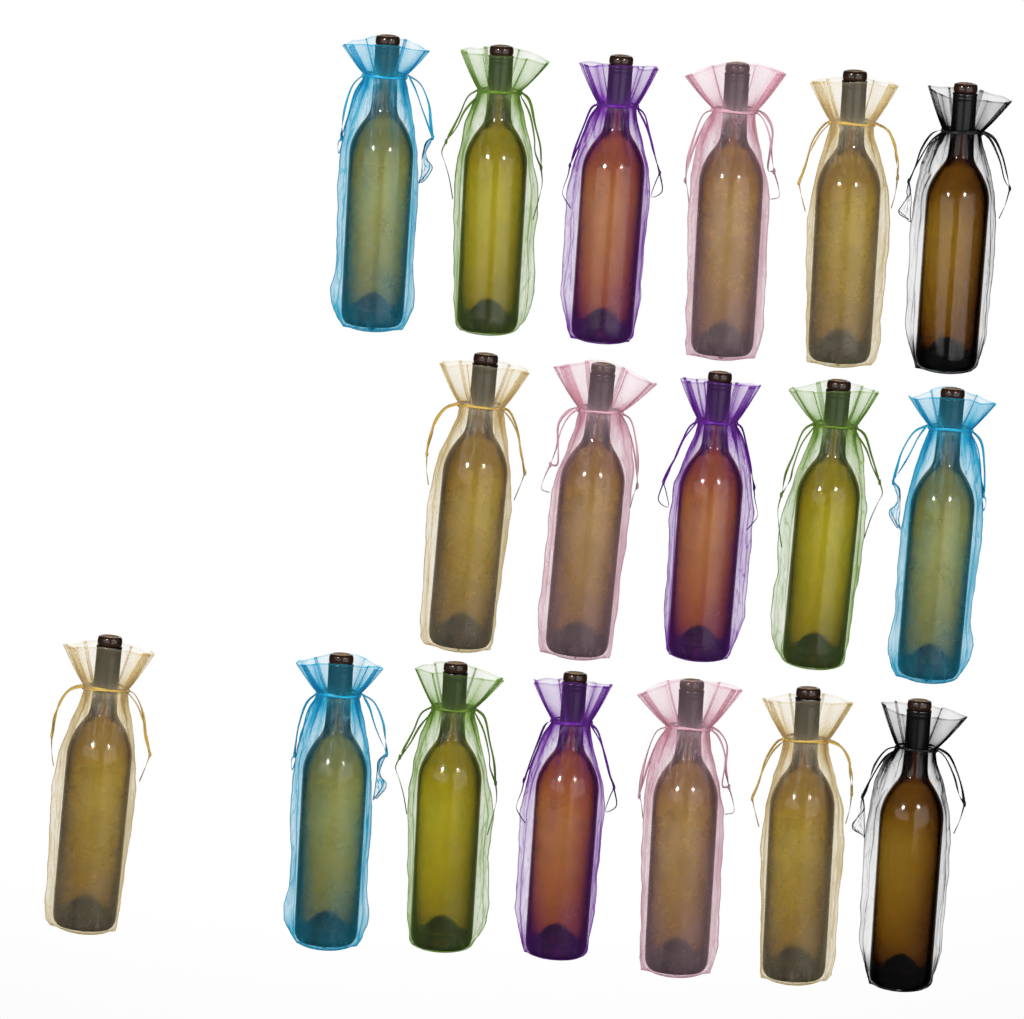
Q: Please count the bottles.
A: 18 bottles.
